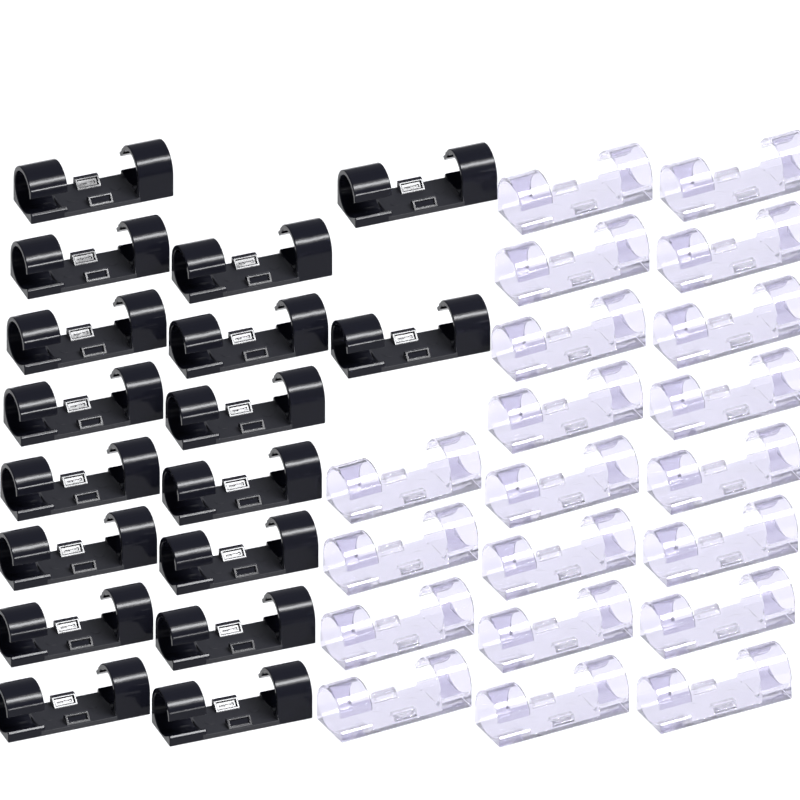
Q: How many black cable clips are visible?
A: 17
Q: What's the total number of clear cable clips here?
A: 20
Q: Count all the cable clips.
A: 37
